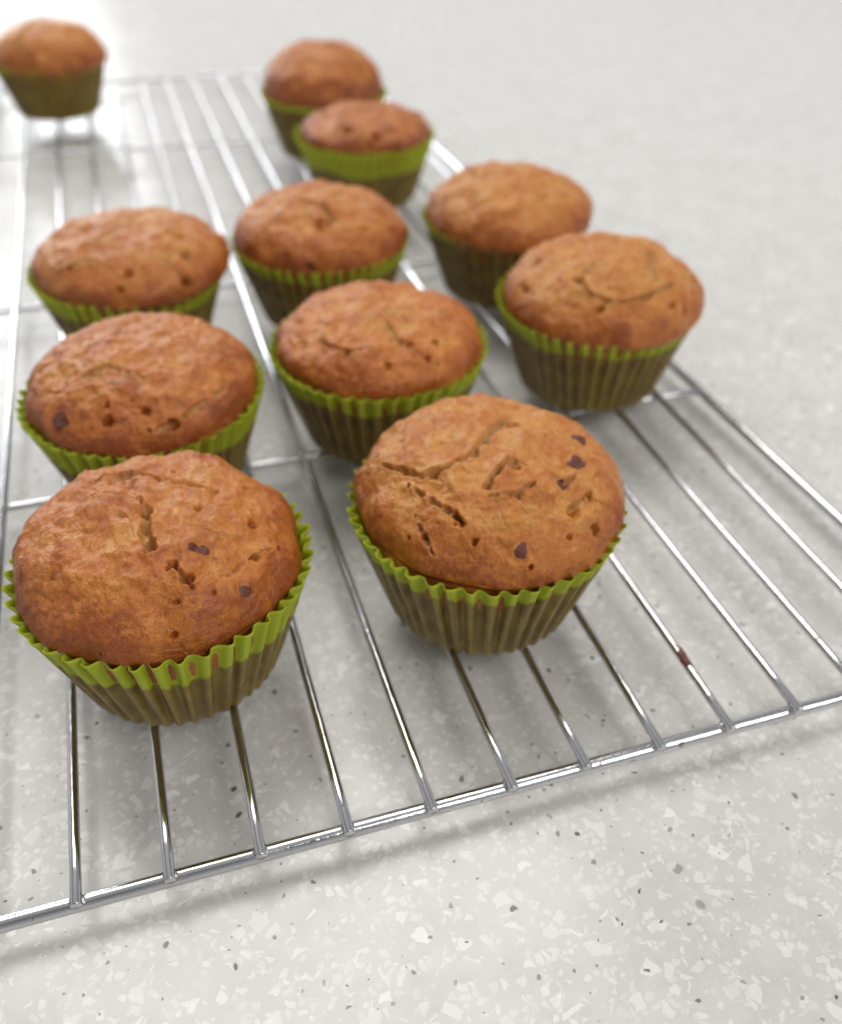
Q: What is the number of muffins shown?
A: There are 11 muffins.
